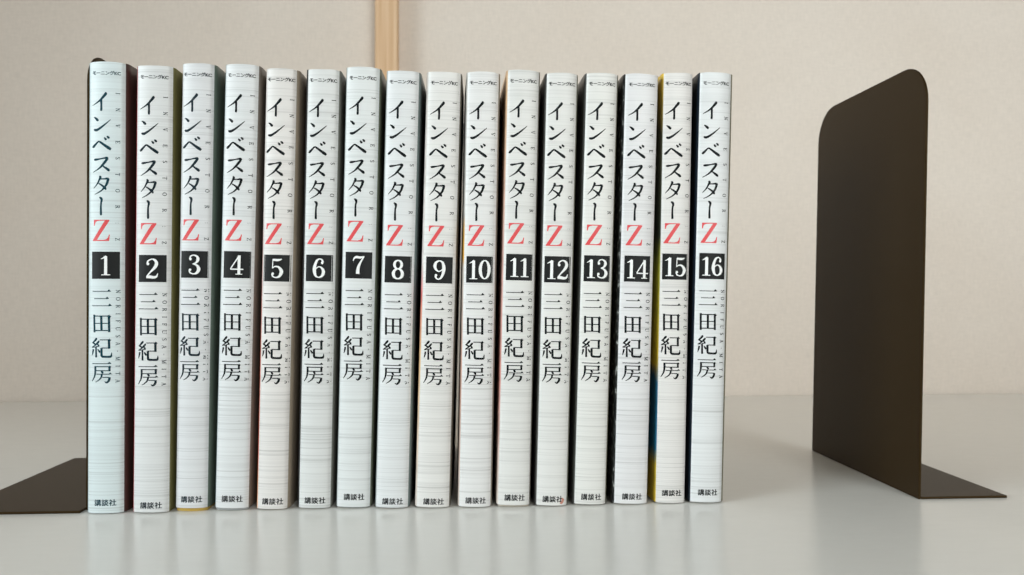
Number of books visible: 16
